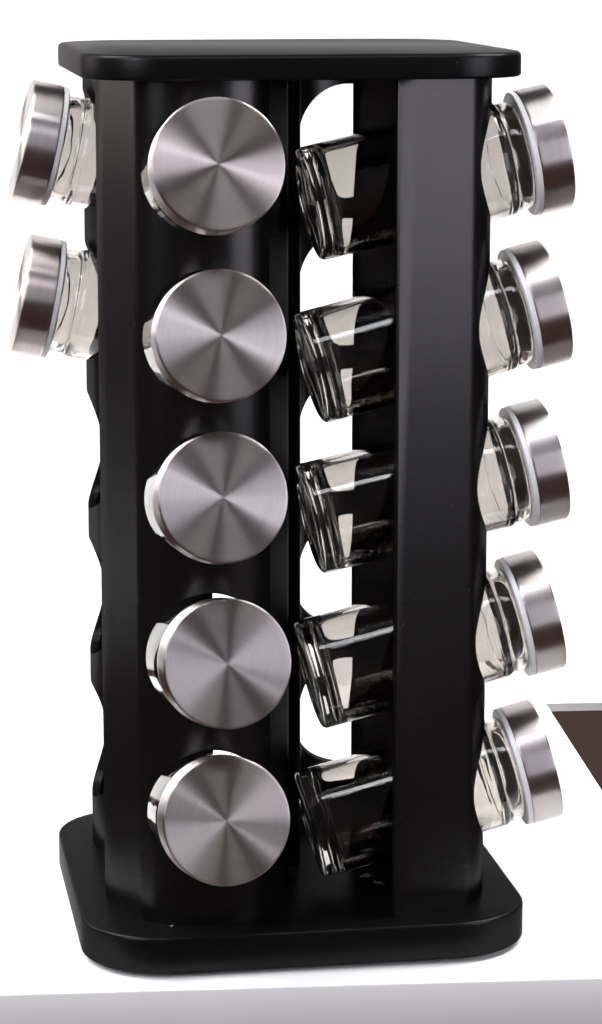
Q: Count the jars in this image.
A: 12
